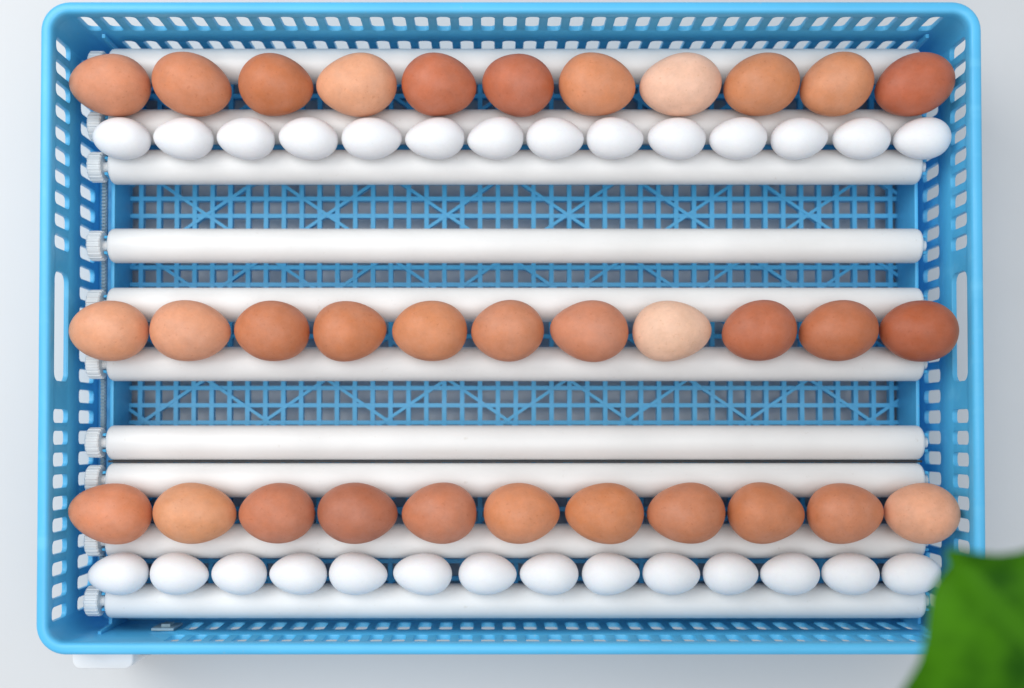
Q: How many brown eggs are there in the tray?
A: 33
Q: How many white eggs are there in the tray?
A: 28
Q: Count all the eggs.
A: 61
